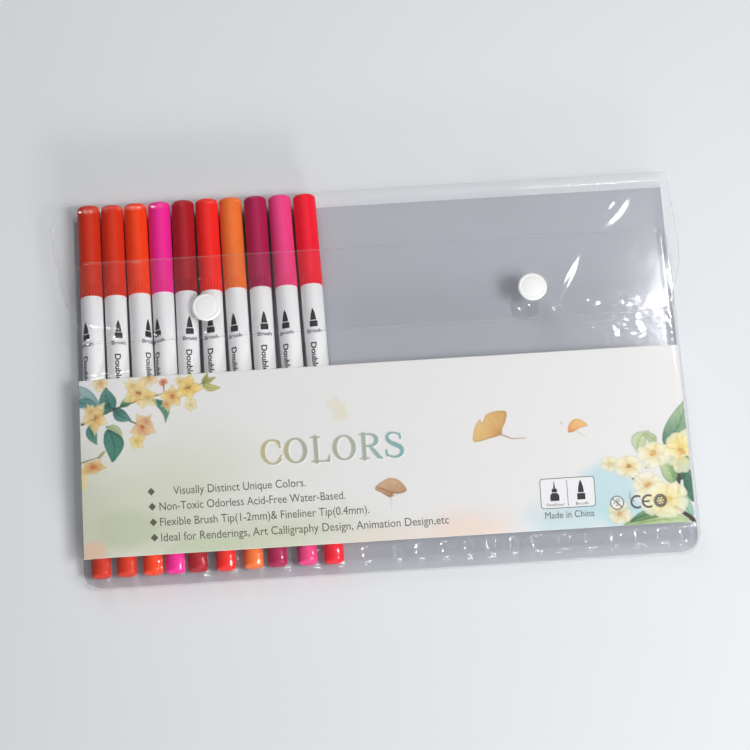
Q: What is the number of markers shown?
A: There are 10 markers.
